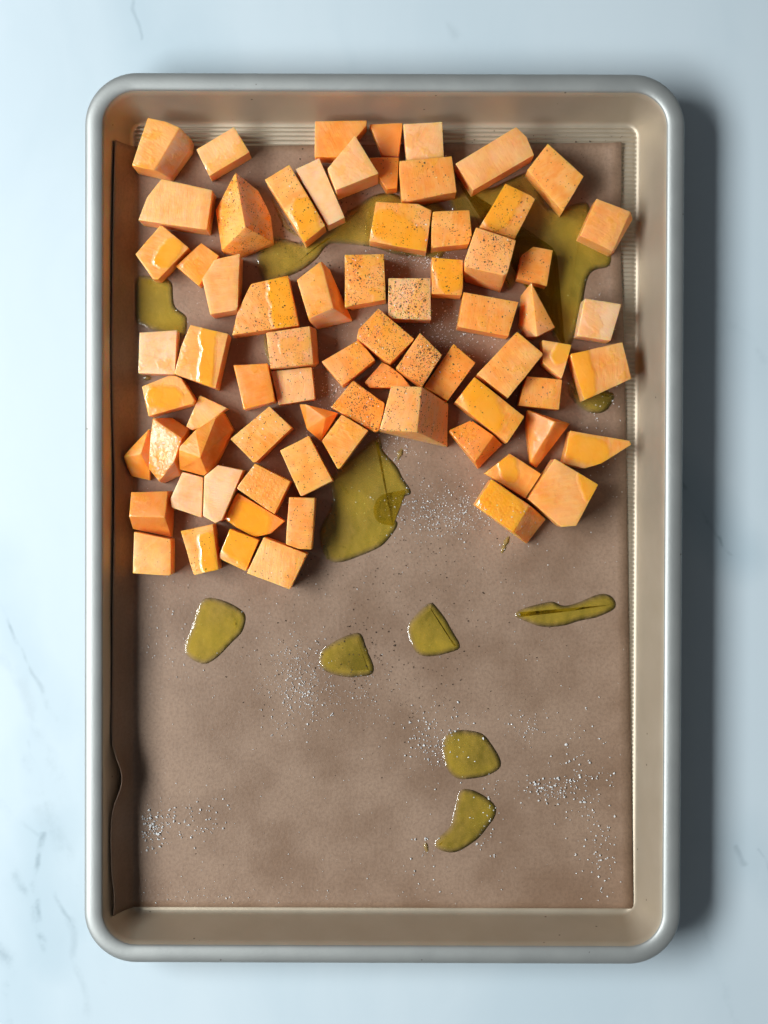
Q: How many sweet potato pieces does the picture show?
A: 73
